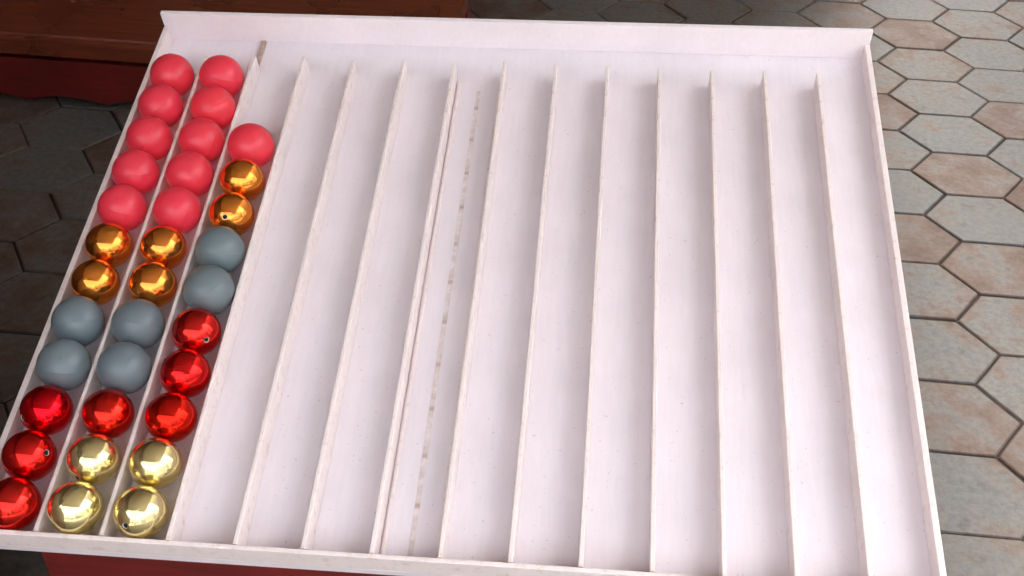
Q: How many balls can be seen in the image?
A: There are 34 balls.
